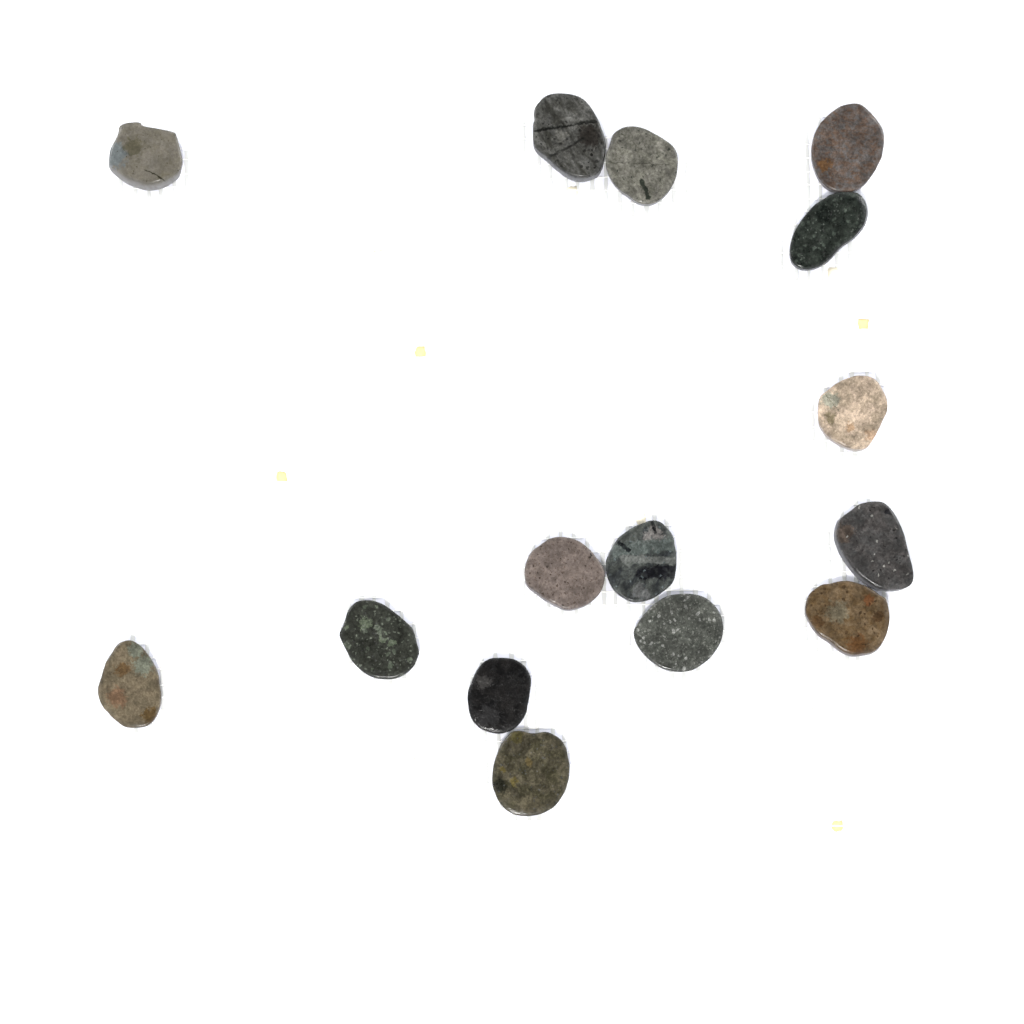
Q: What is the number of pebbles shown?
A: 15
